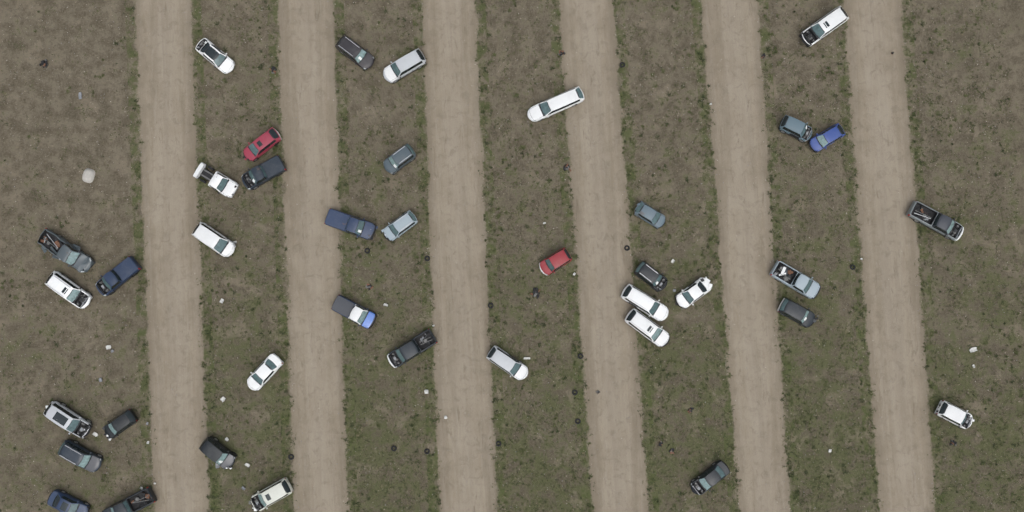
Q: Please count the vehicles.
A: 39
